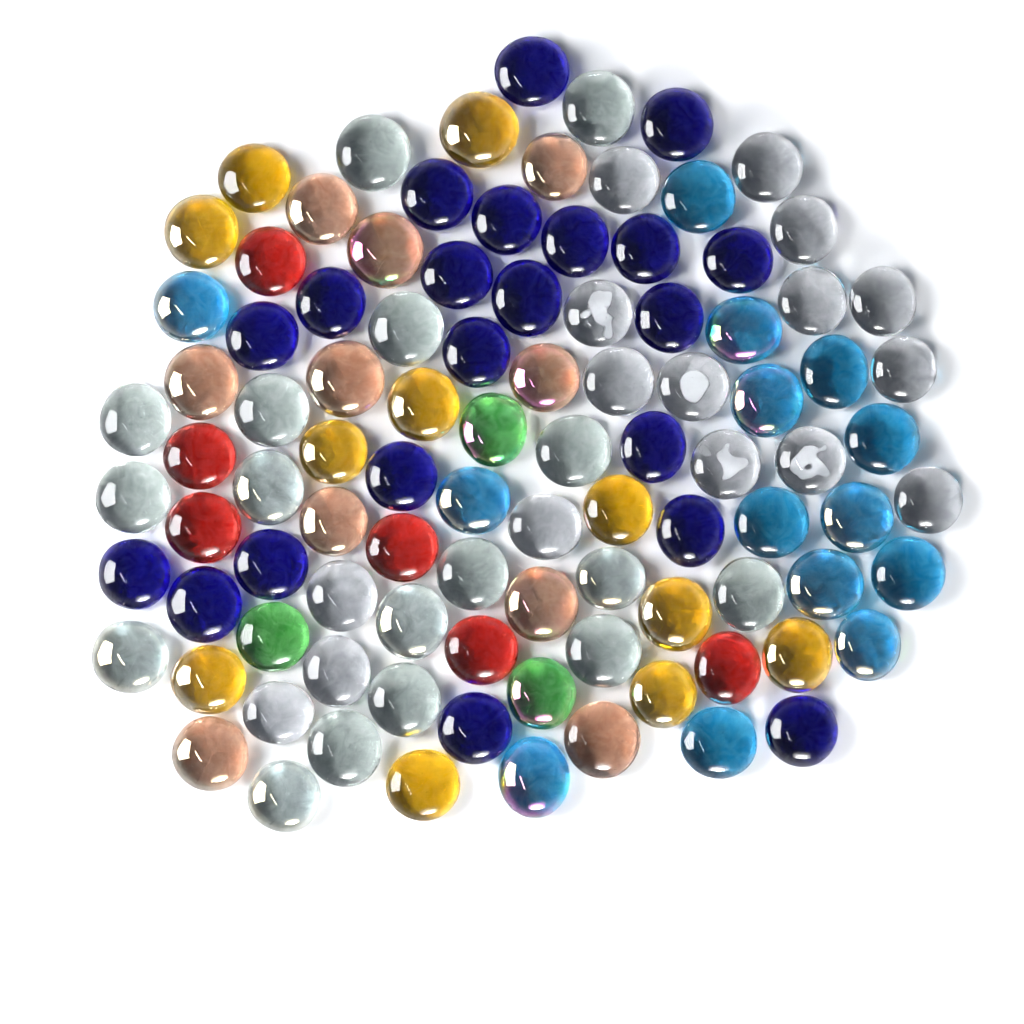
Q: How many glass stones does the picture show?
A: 98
